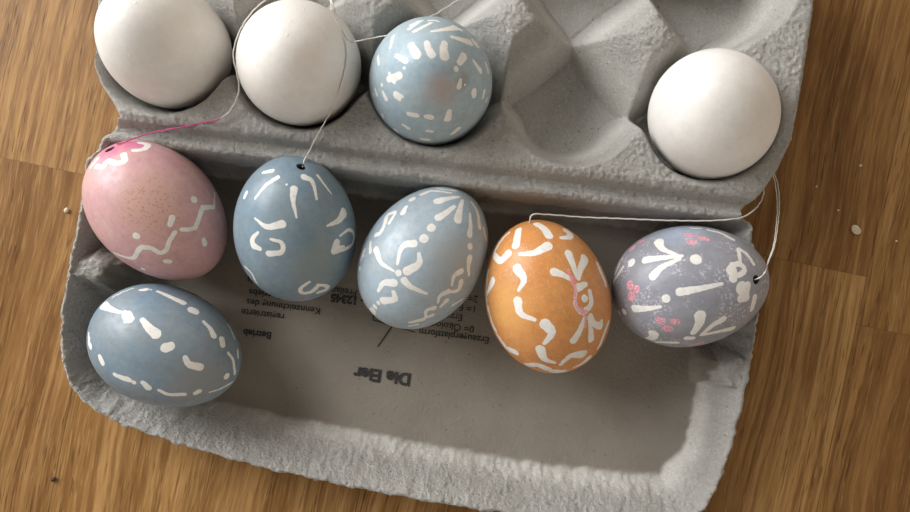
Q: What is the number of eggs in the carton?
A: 10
